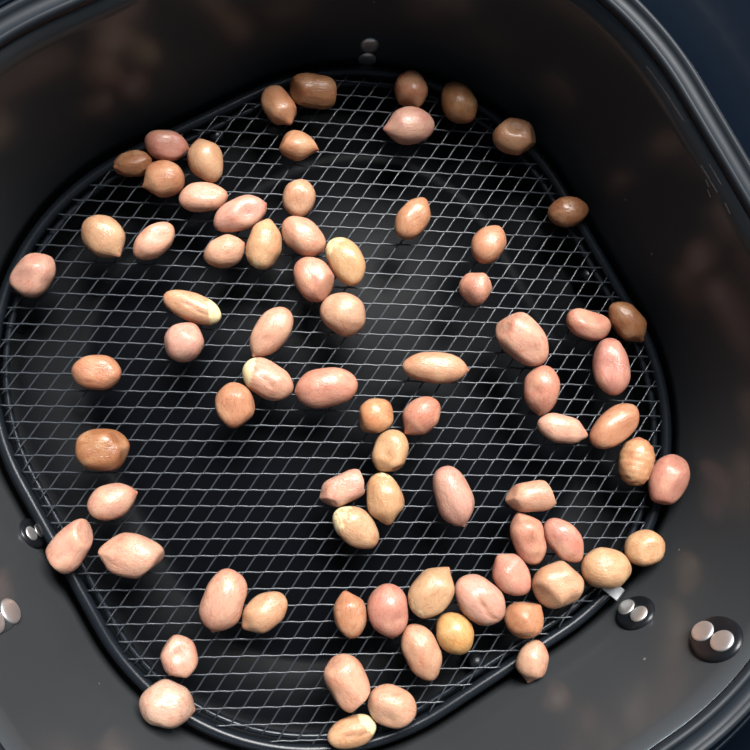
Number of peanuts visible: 77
